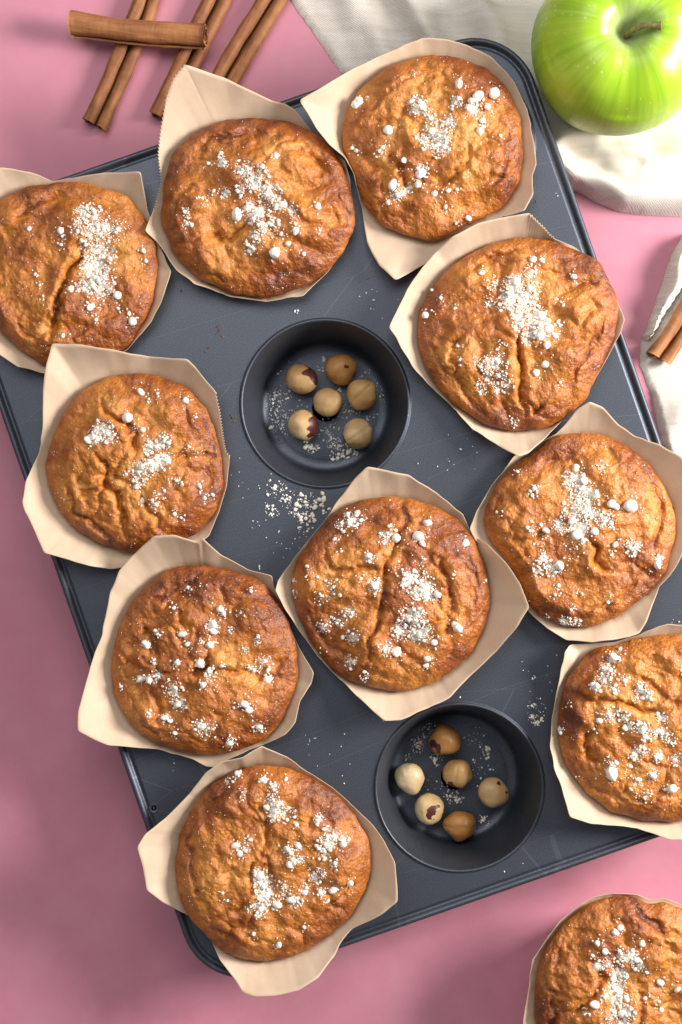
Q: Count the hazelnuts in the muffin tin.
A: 12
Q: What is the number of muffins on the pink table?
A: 11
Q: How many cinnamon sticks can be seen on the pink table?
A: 5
